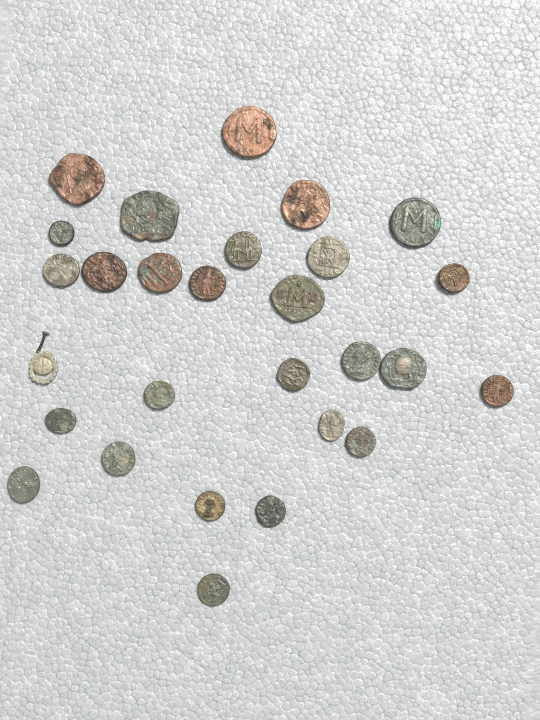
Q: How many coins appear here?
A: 27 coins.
